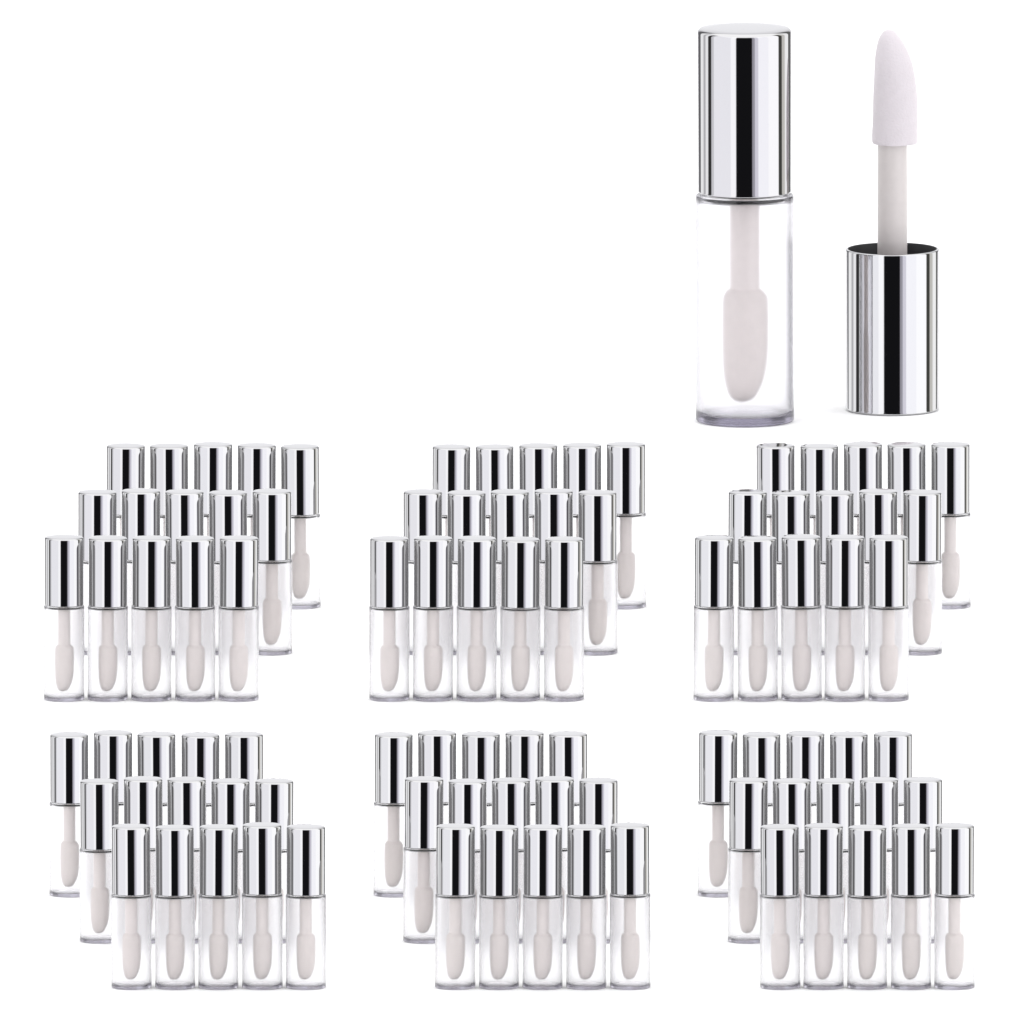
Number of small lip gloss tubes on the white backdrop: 90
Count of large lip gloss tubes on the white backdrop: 1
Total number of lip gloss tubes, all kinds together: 91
